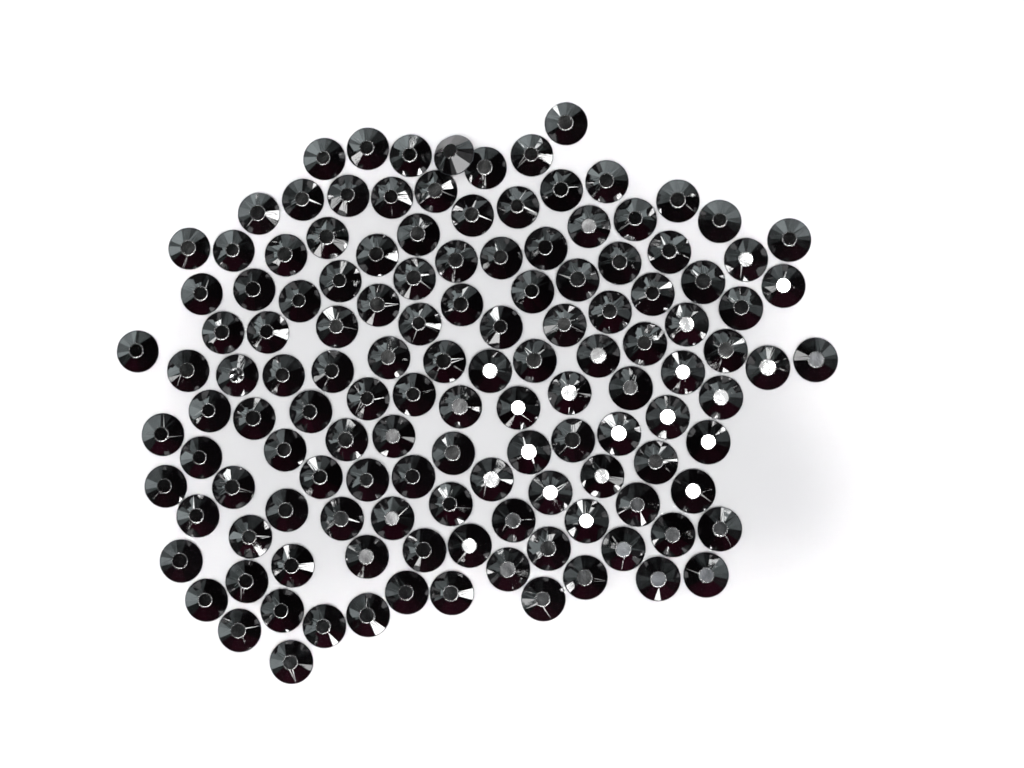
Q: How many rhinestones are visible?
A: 132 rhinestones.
